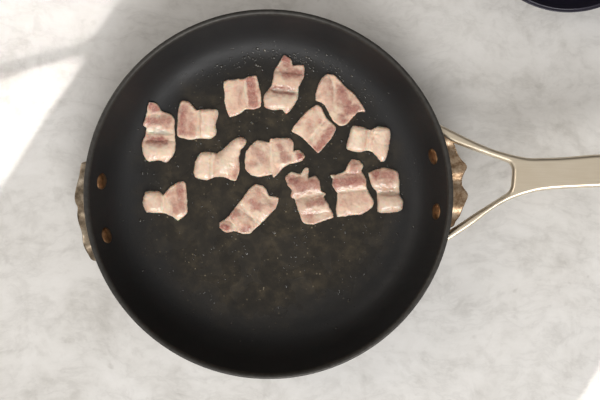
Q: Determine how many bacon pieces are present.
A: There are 14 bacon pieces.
